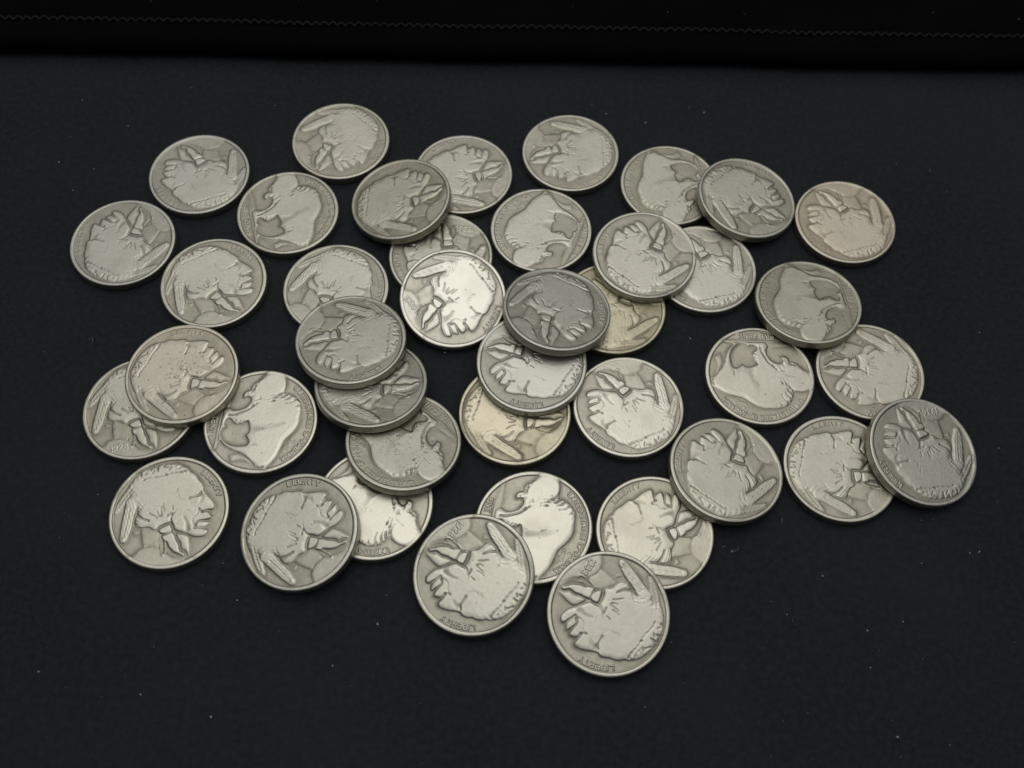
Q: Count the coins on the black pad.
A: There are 41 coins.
